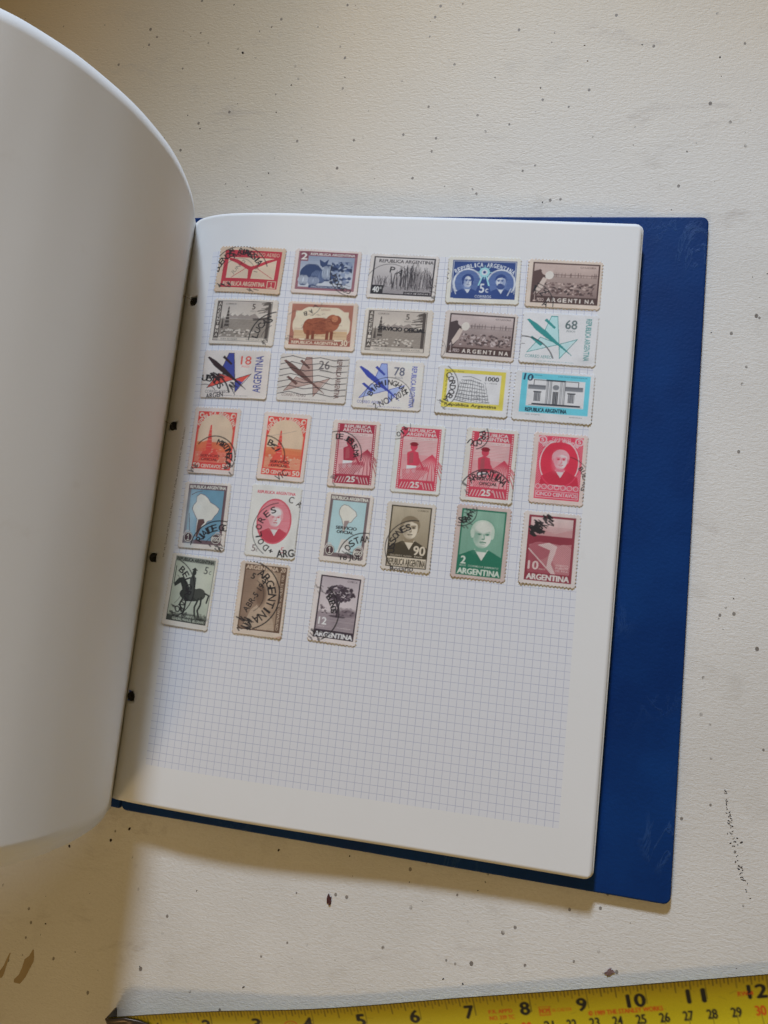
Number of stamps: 30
